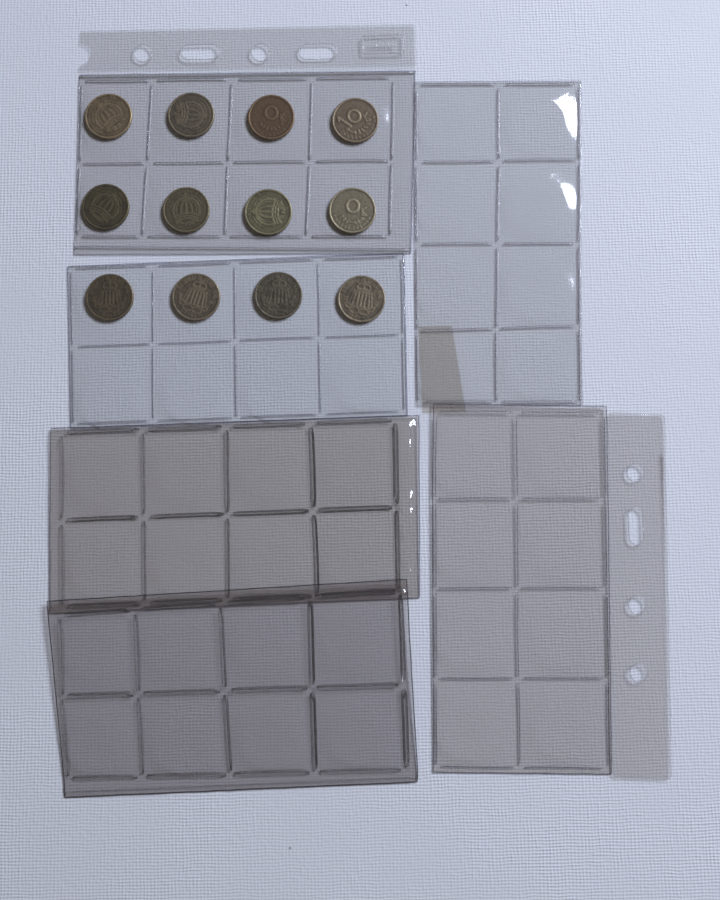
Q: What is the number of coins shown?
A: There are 12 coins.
